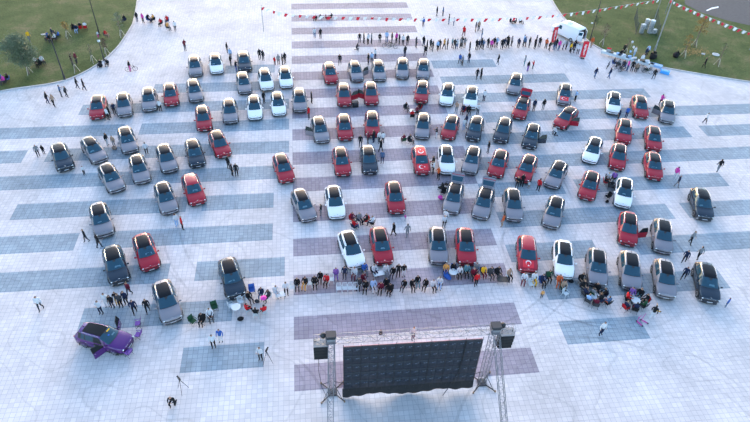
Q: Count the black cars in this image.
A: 11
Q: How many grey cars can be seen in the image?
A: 36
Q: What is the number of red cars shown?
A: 31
